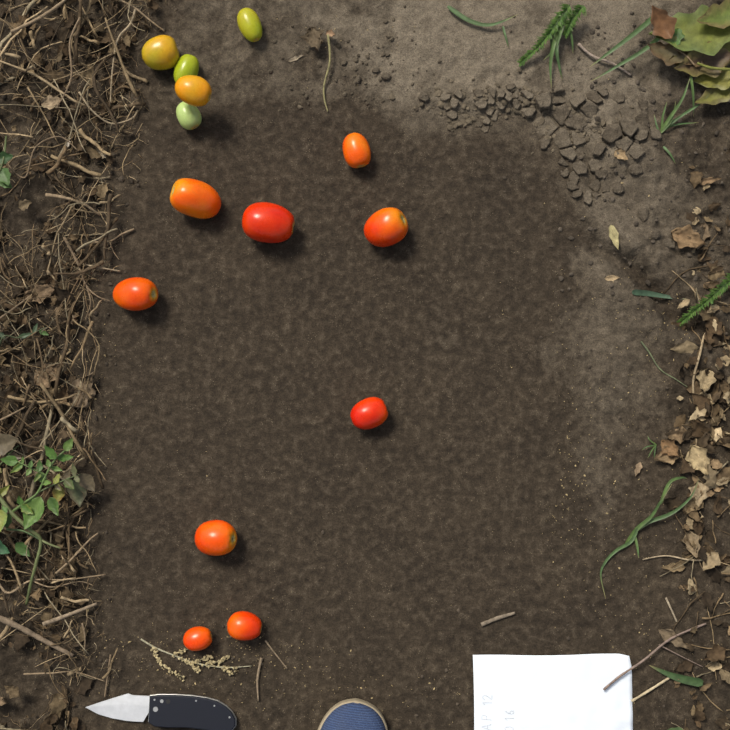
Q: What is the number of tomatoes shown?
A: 14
